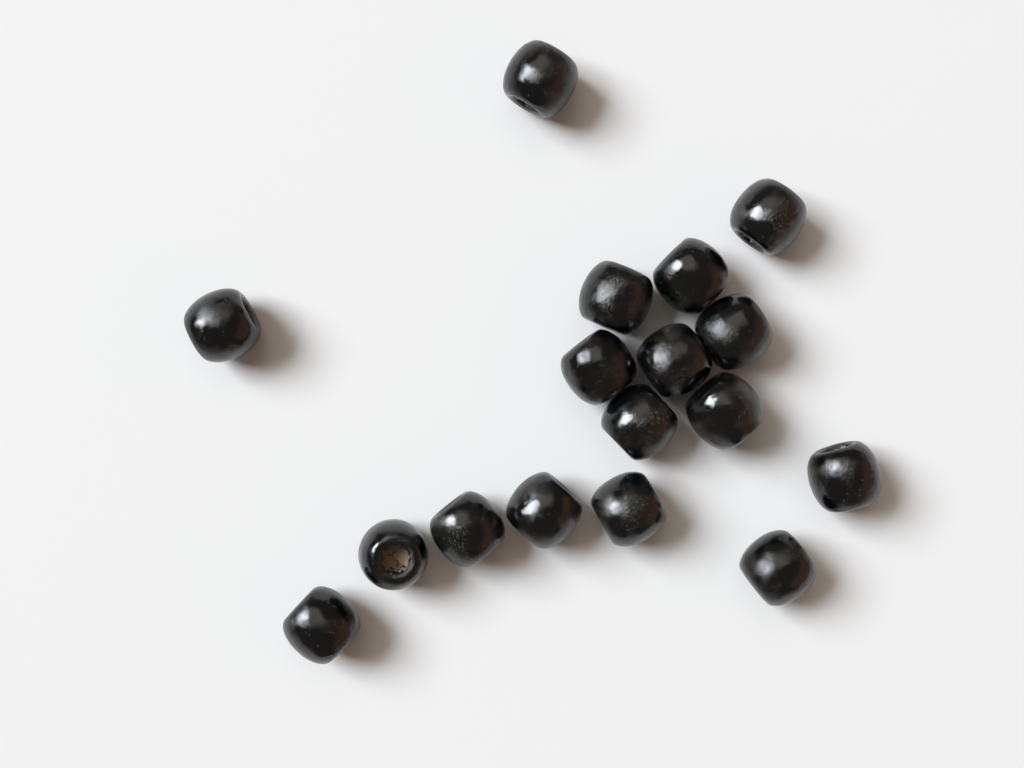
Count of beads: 17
